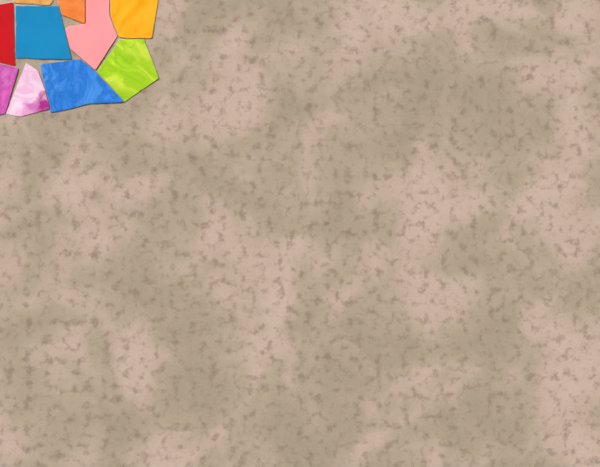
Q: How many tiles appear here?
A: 10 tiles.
